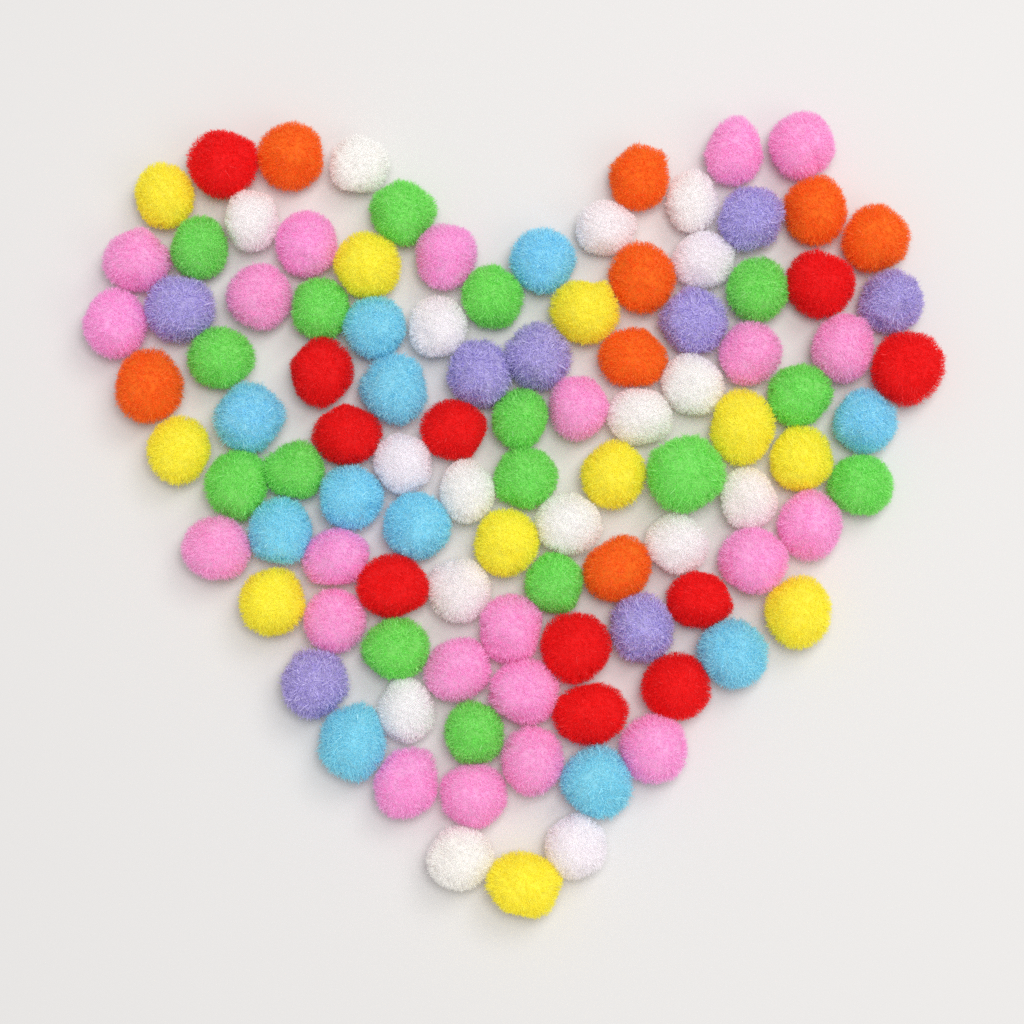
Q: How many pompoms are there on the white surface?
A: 104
